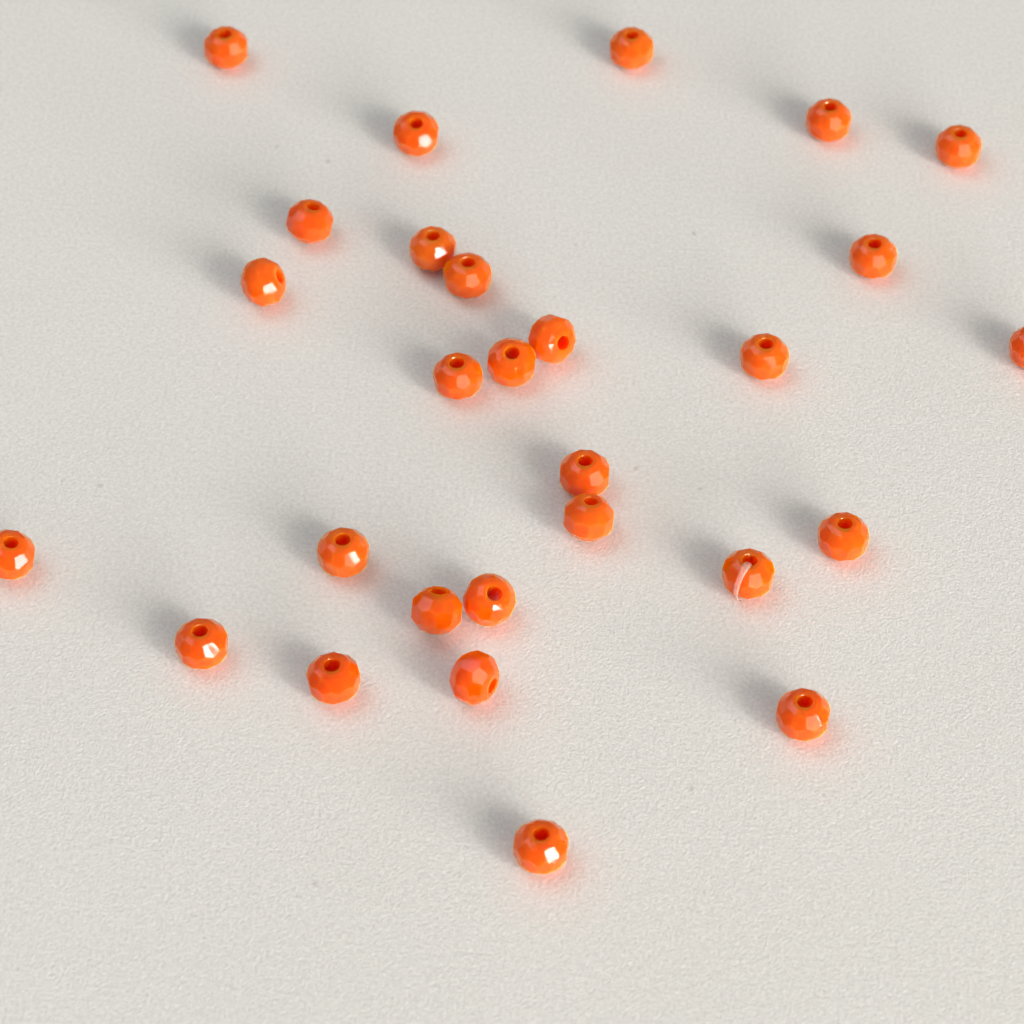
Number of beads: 28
